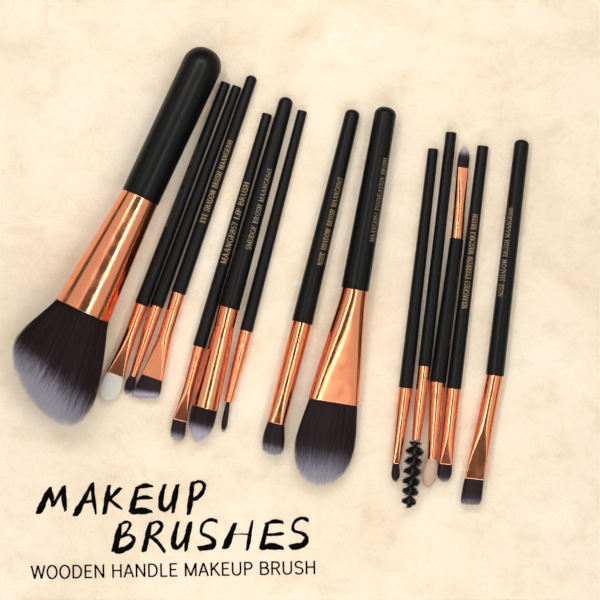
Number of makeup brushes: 14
